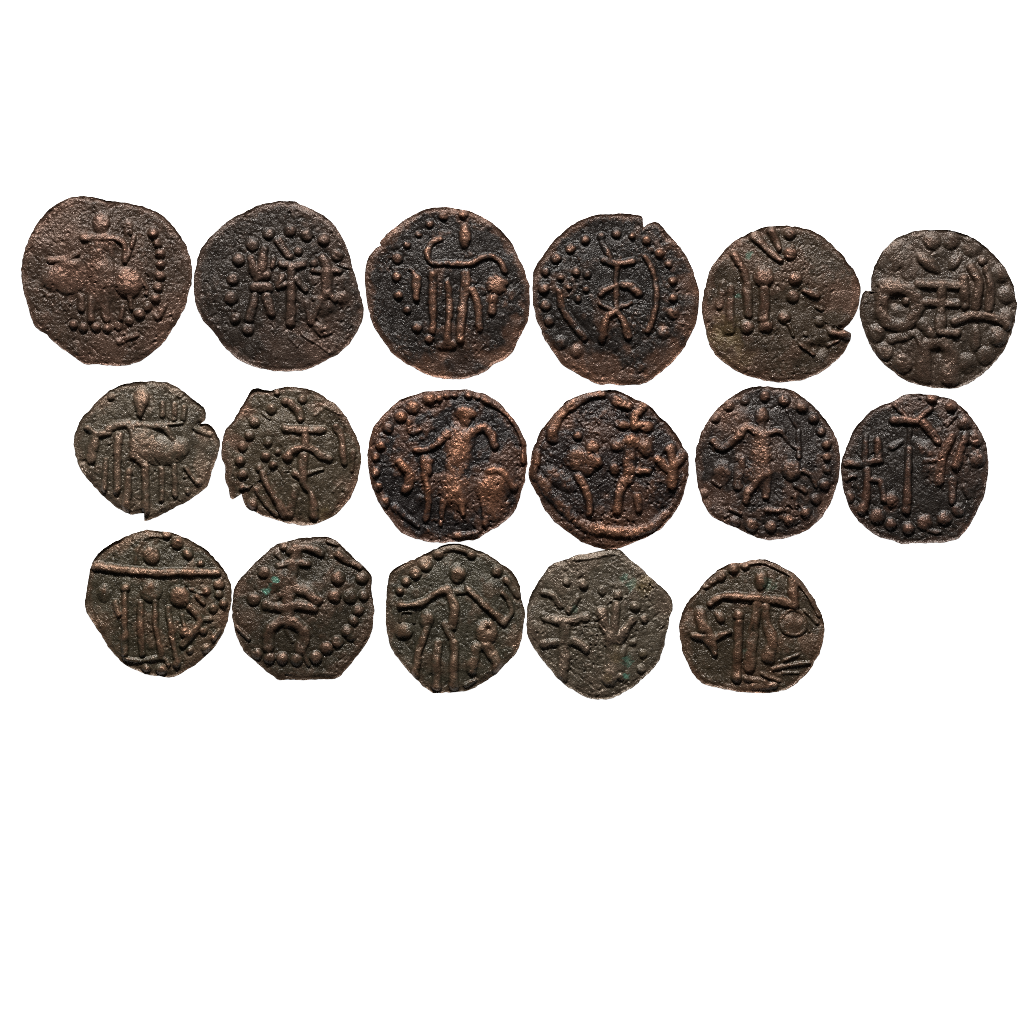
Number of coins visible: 17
